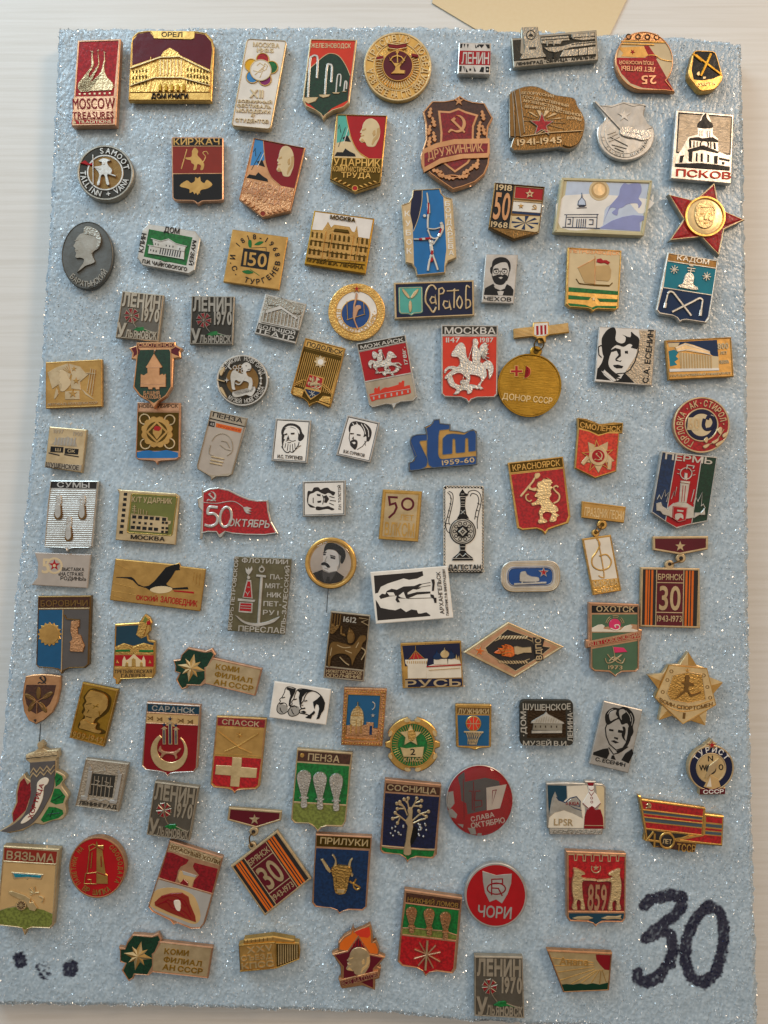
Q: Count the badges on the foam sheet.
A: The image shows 106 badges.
